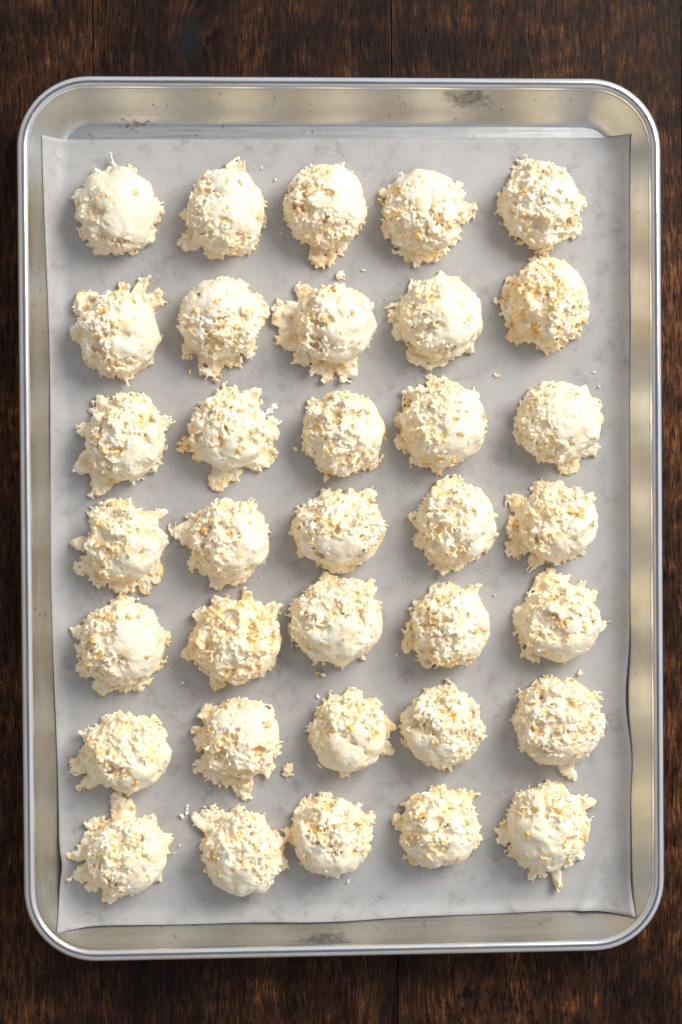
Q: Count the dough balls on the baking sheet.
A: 35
